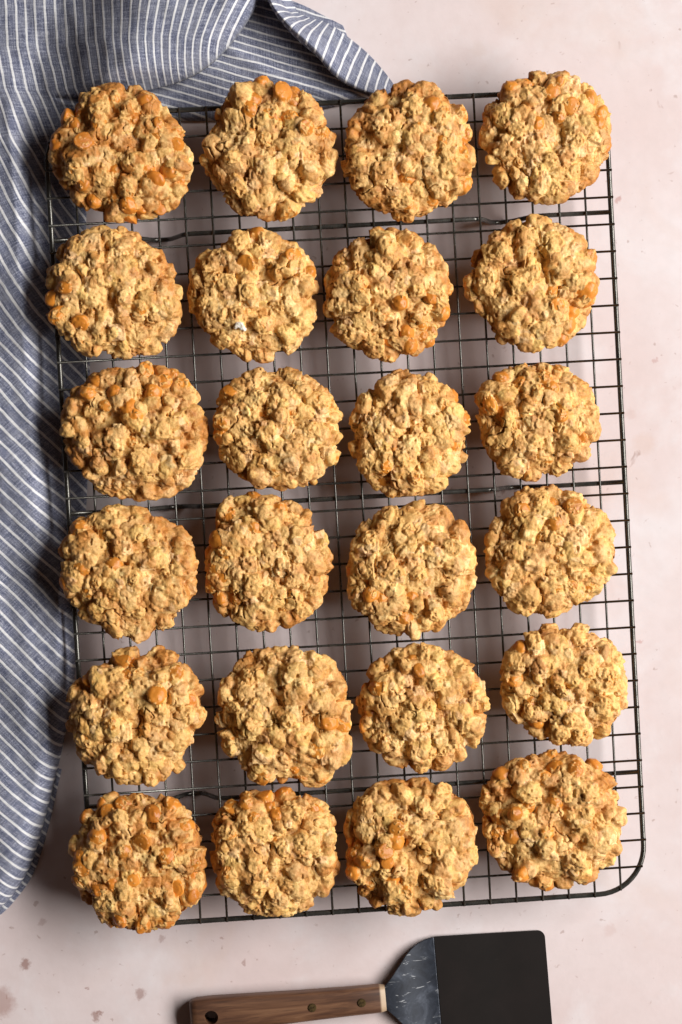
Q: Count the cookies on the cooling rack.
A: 24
